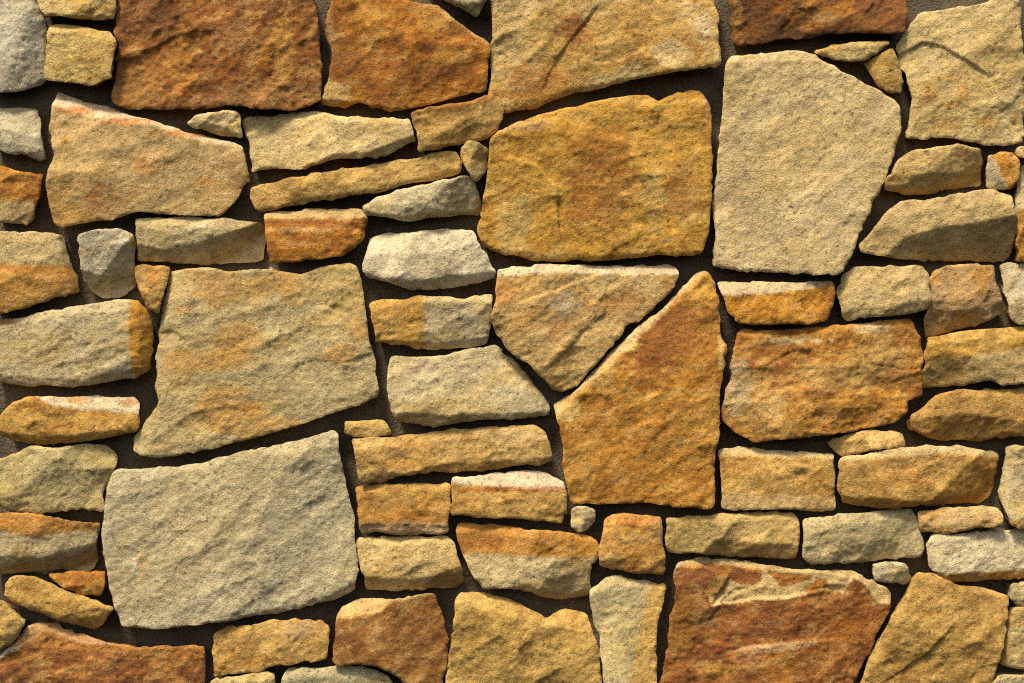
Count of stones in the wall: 82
